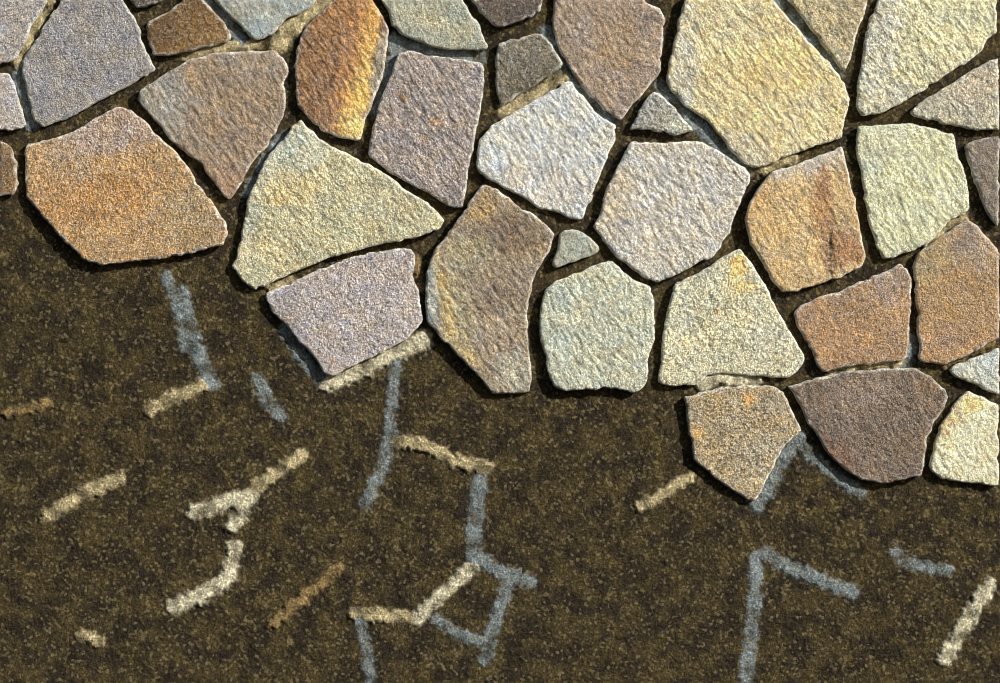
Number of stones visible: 37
